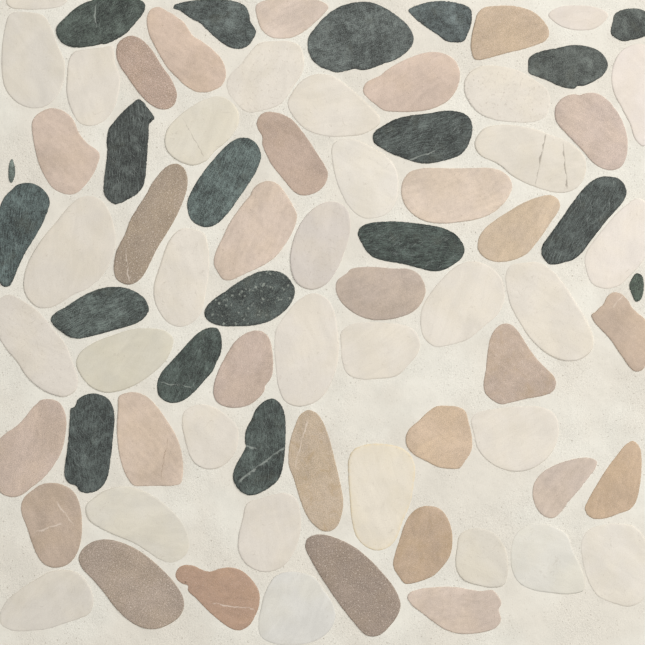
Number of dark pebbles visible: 19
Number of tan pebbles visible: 28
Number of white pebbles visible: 31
